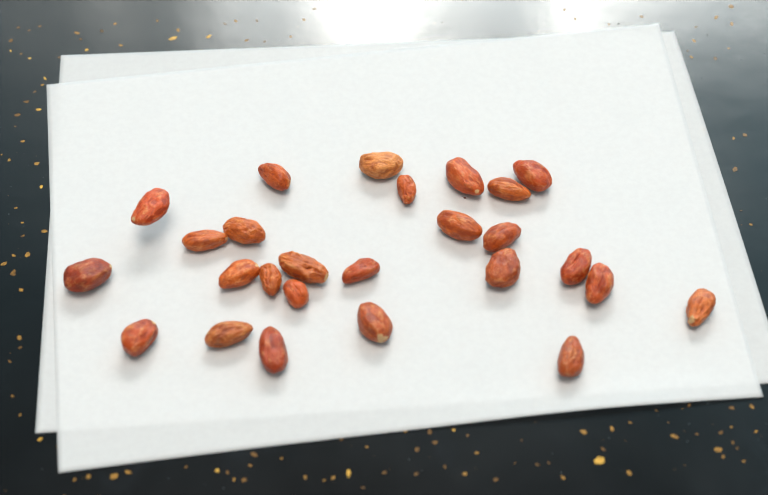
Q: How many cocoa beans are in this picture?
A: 26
